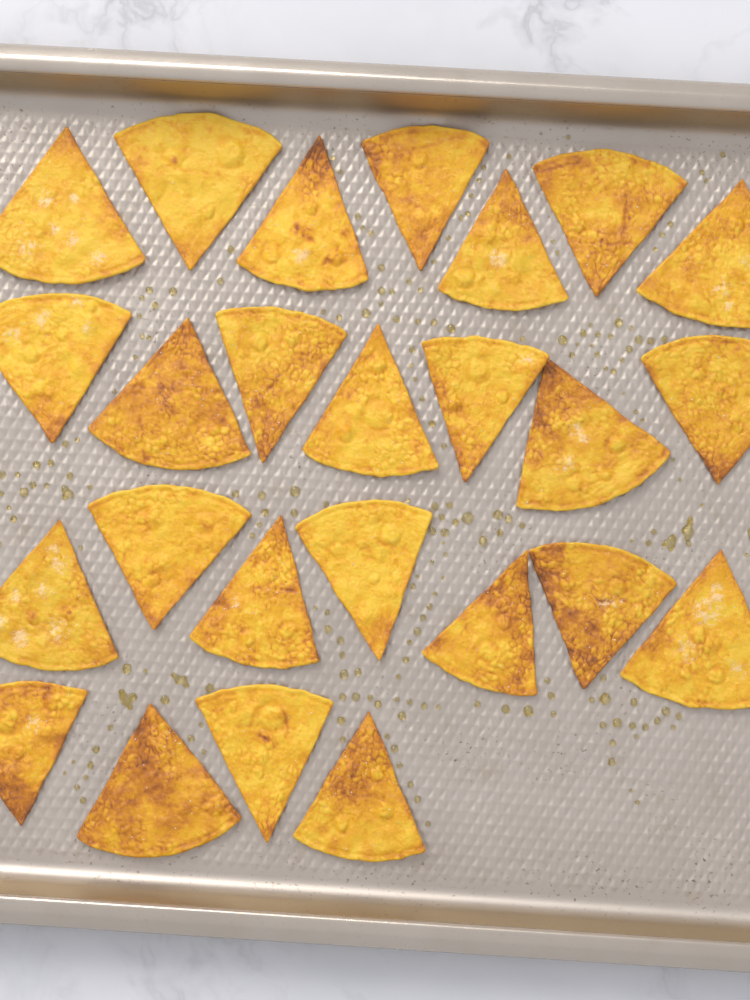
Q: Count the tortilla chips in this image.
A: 25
